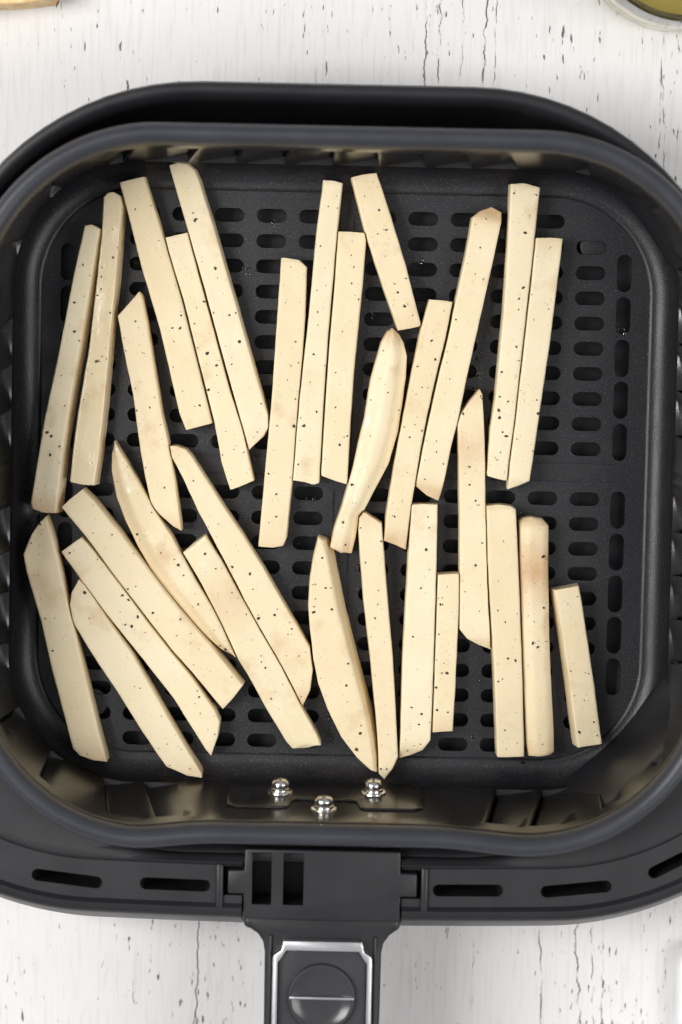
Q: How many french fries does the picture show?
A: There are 30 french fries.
